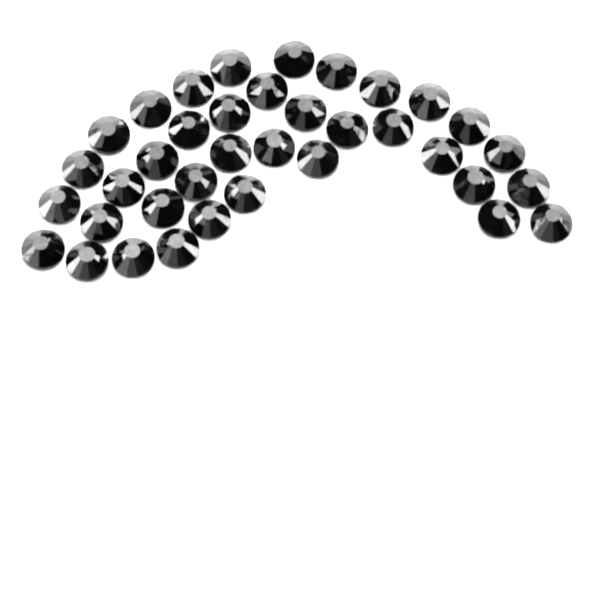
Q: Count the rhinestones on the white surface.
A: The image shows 37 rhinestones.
